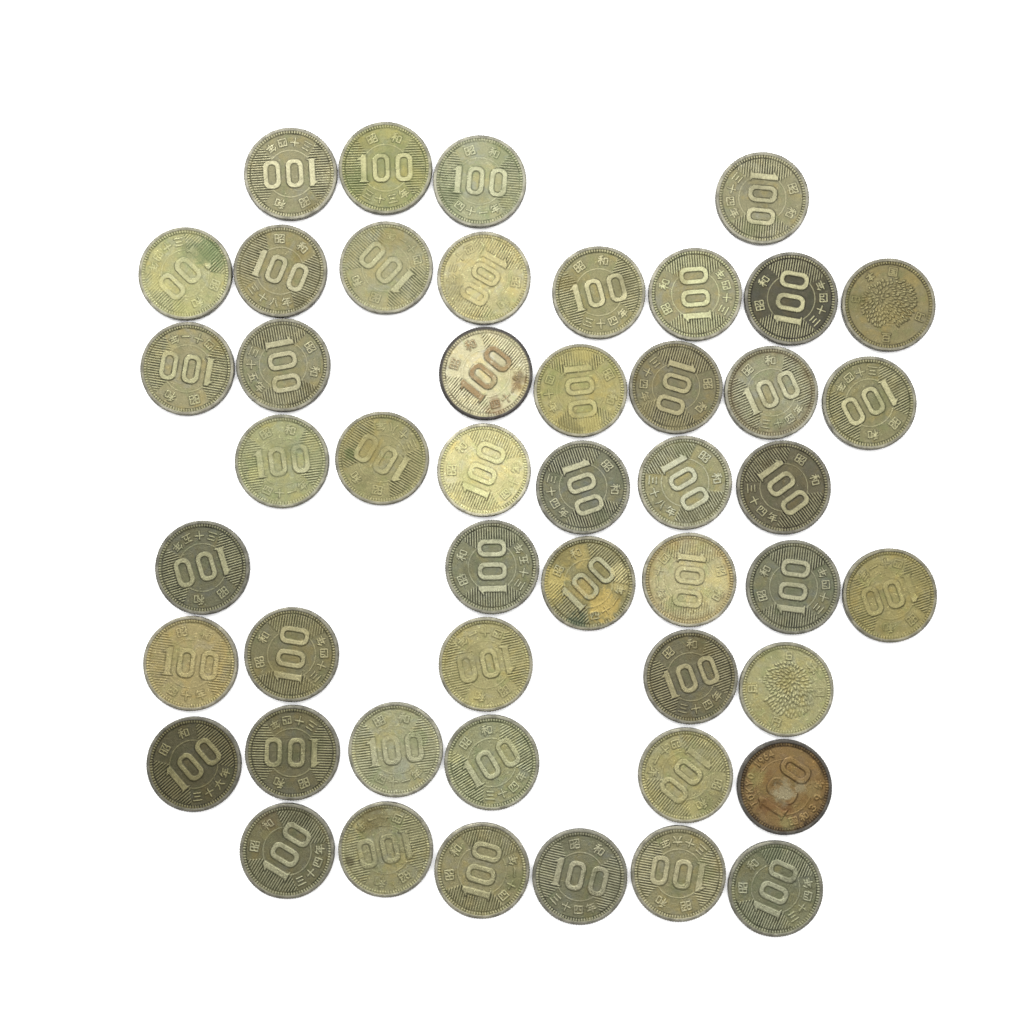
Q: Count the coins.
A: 48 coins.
